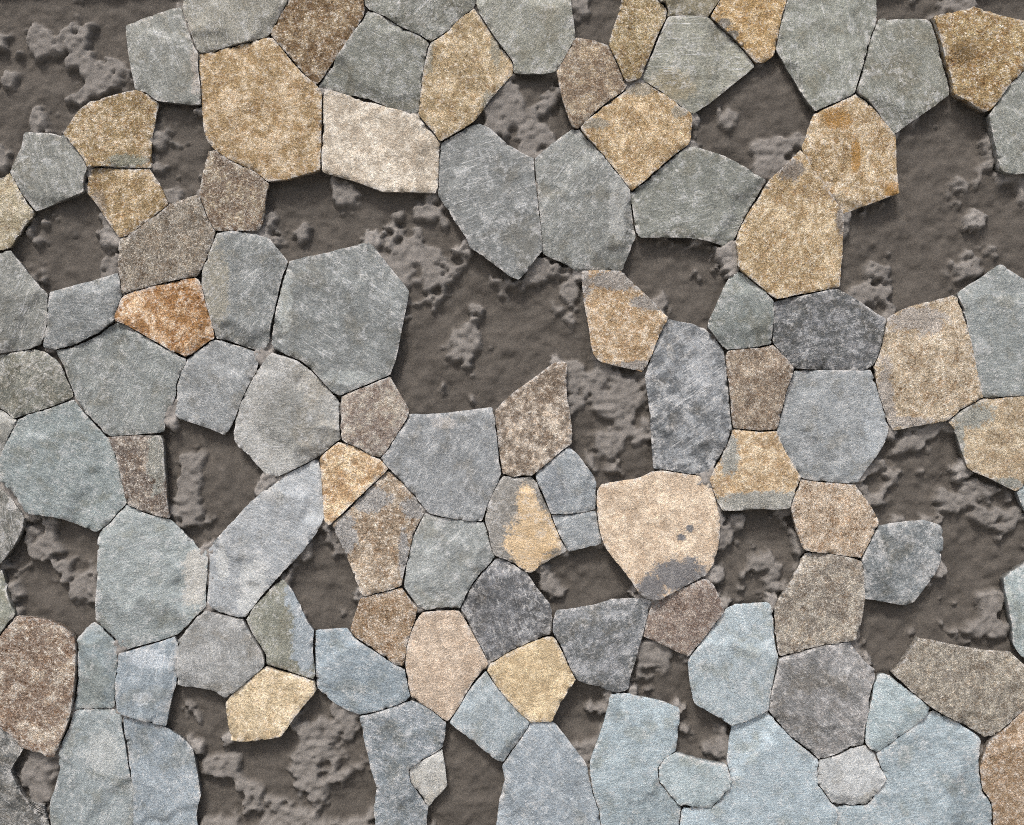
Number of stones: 101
